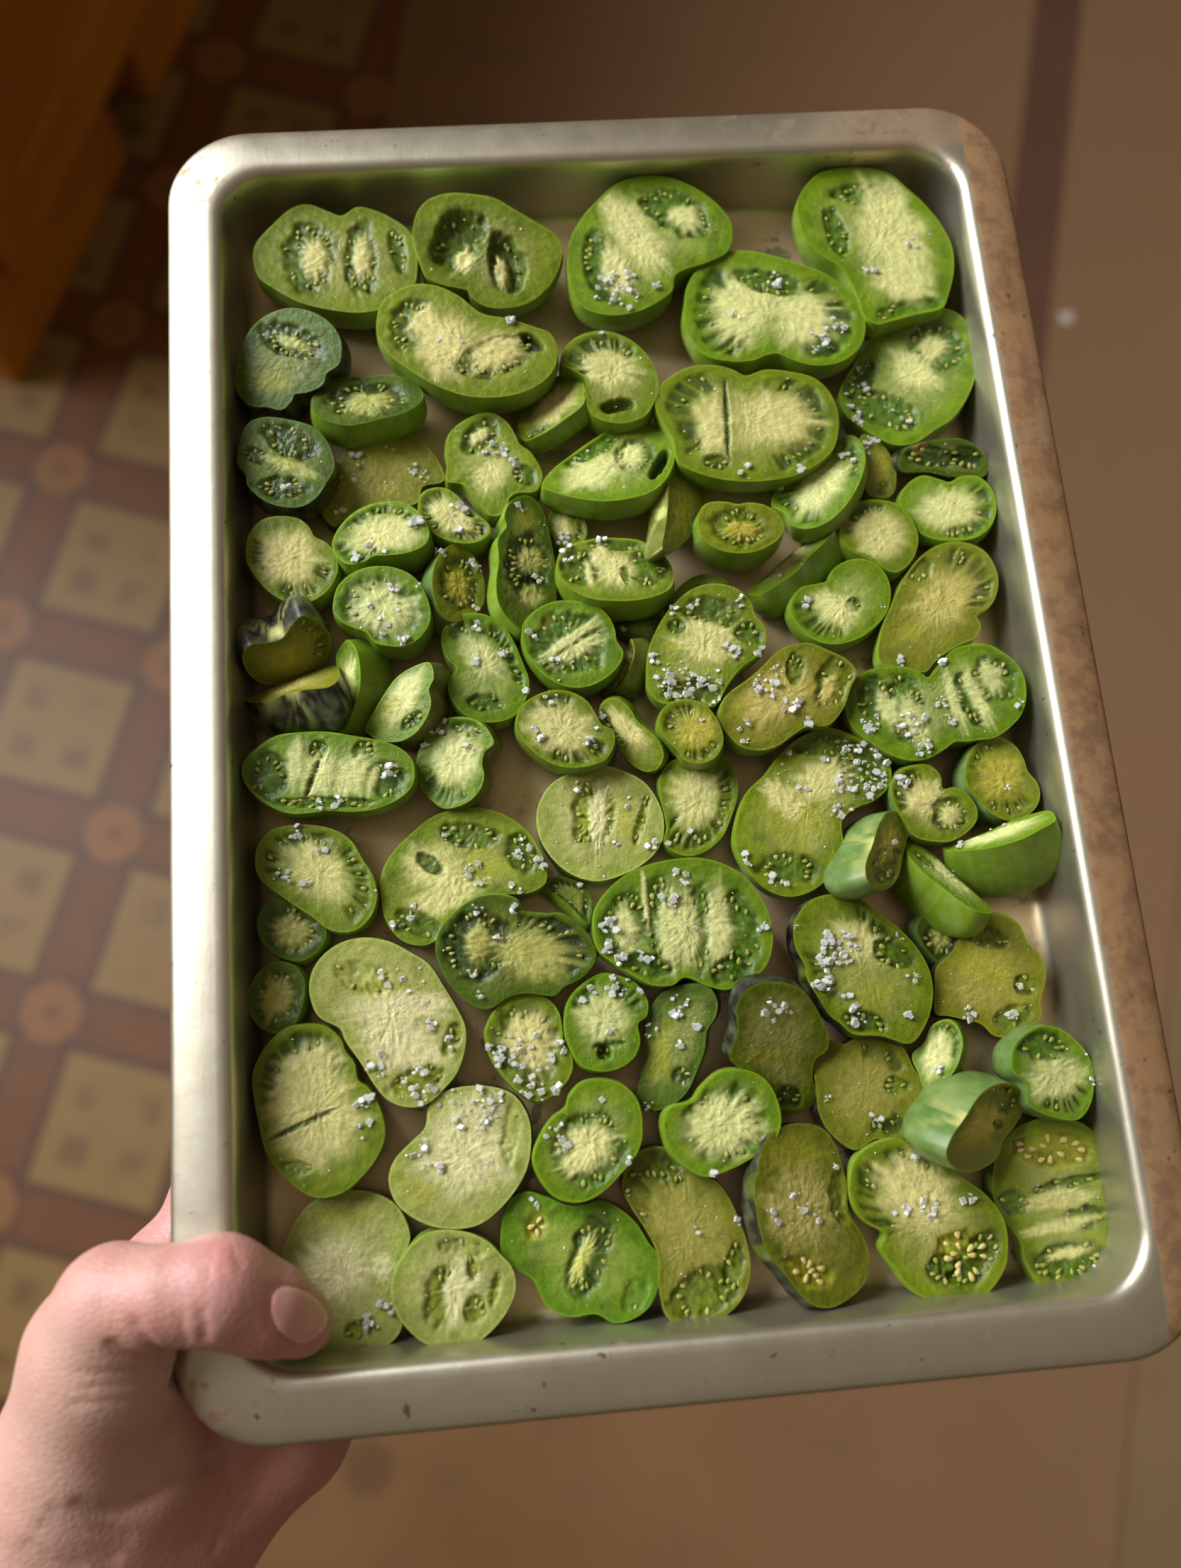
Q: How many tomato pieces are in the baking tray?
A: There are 89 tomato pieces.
